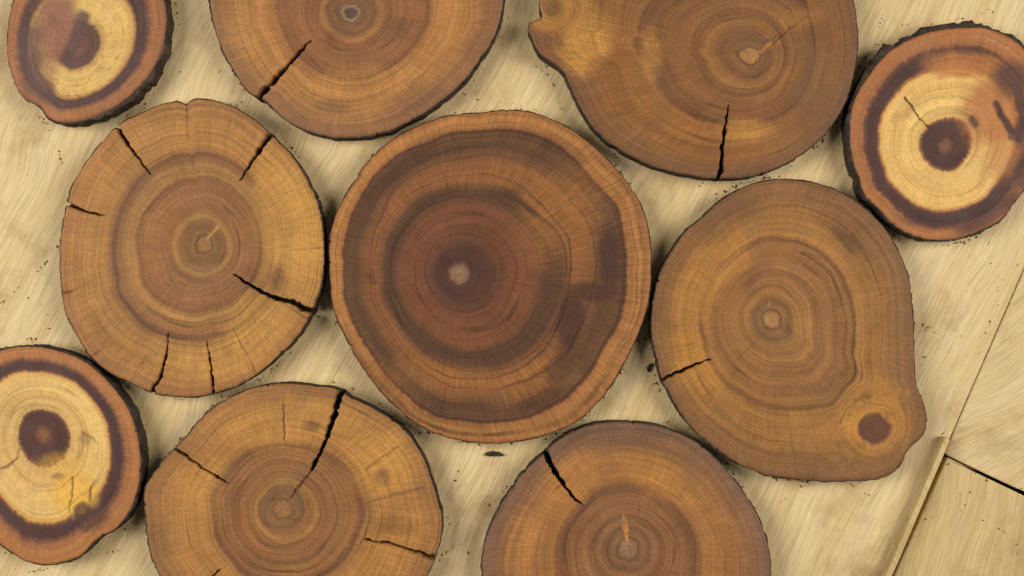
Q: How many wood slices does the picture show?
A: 10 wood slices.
